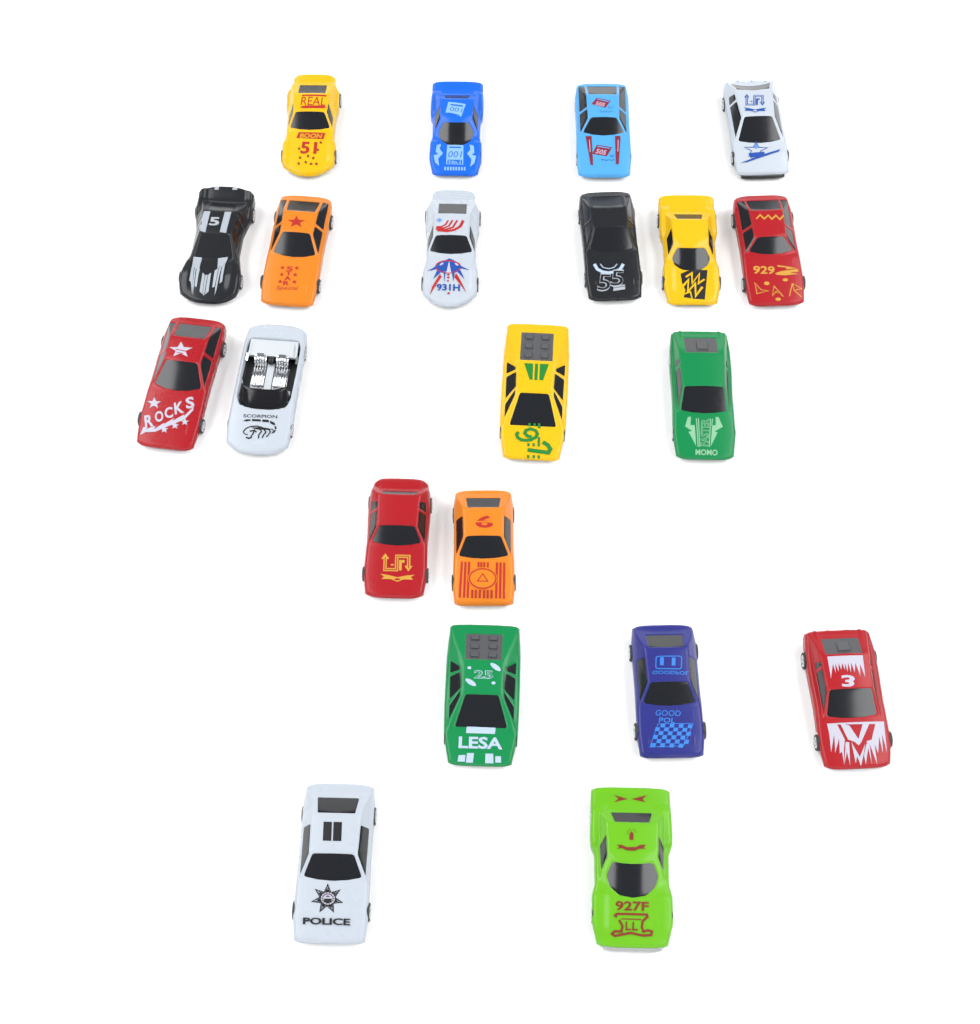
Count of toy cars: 21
